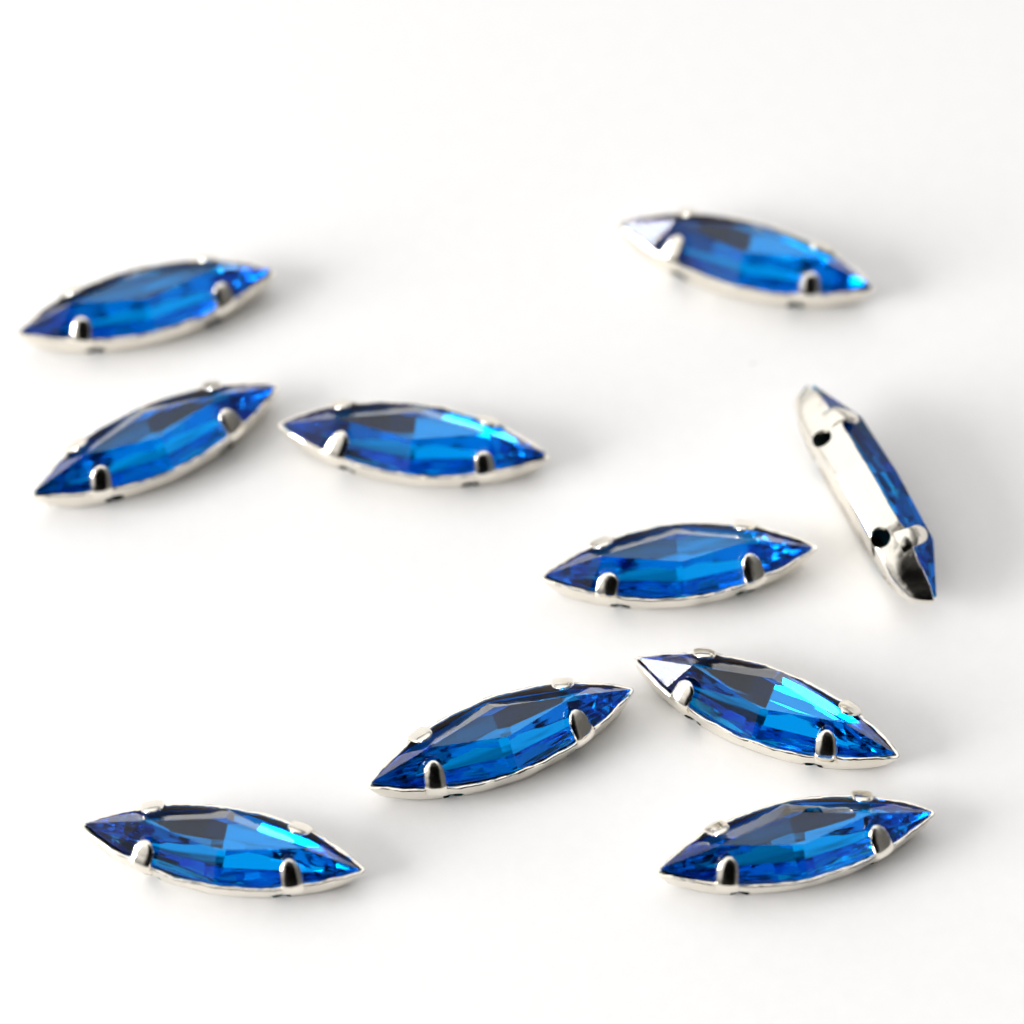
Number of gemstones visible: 10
